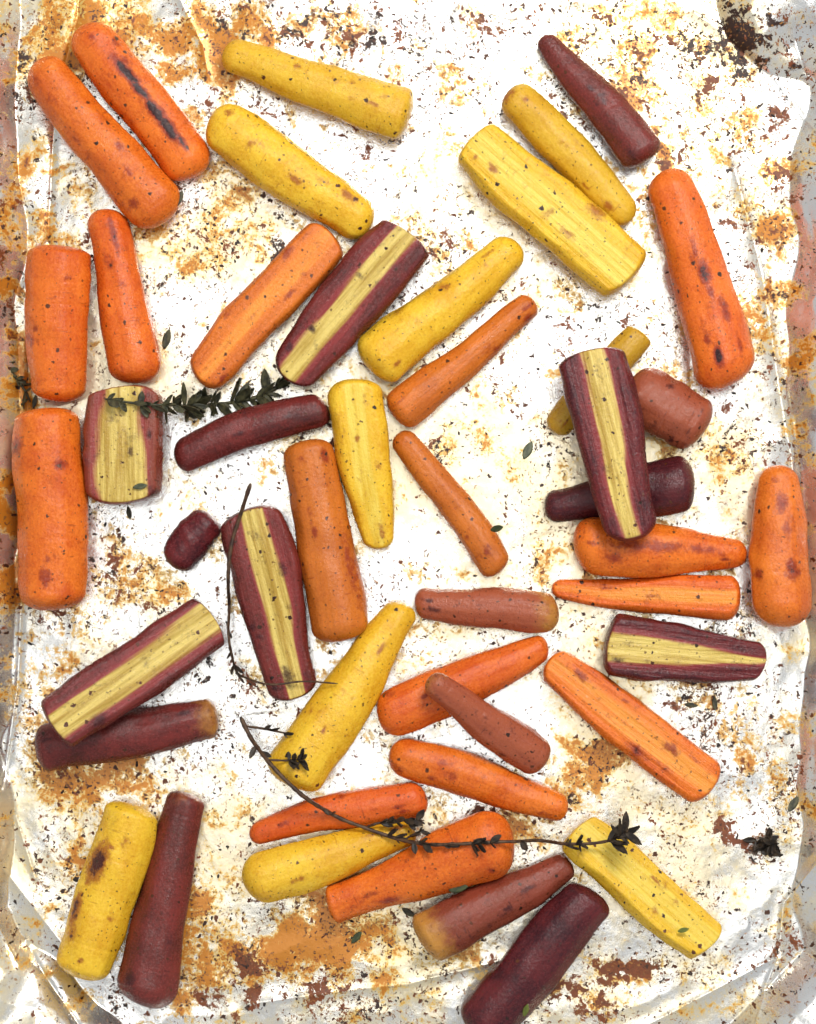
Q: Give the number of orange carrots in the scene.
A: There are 18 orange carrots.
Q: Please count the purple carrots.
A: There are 17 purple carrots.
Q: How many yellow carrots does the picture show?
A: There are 11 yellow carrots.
